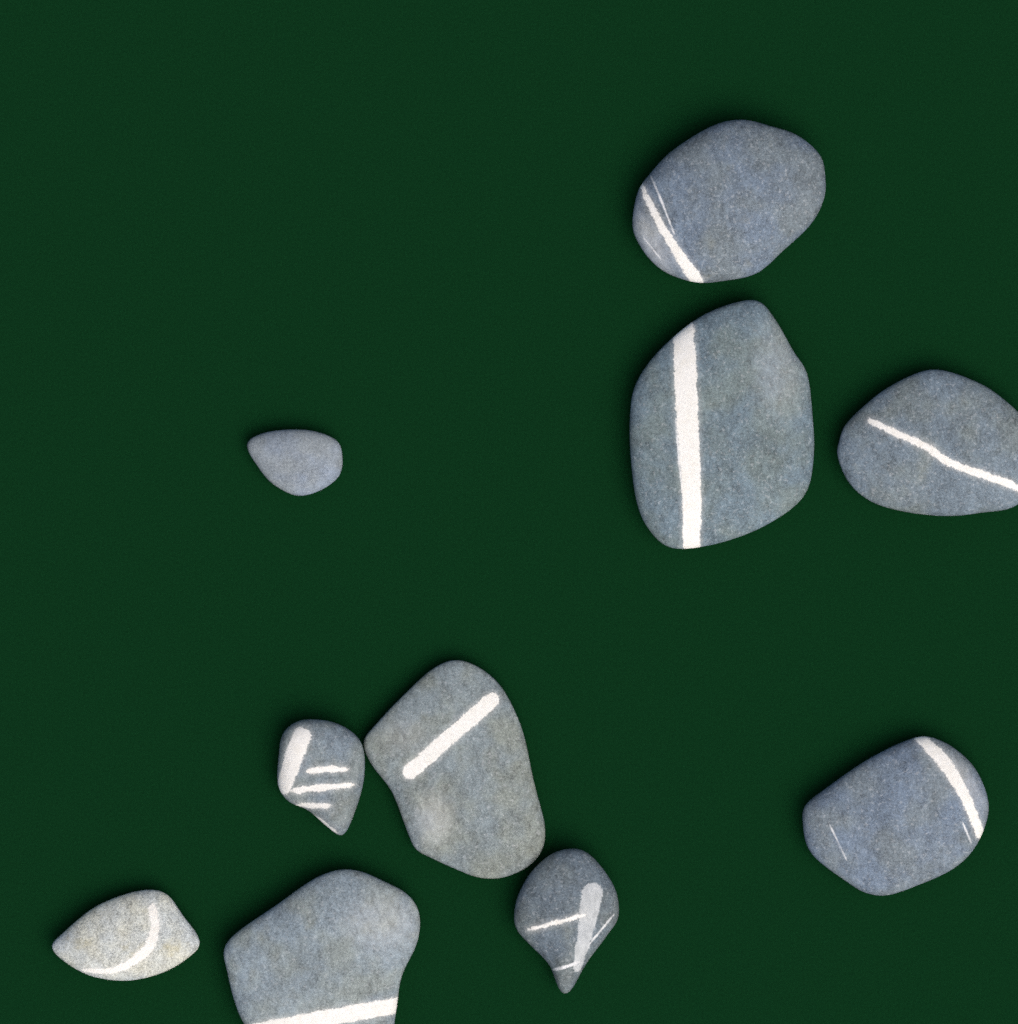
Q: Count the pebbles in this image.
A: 10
